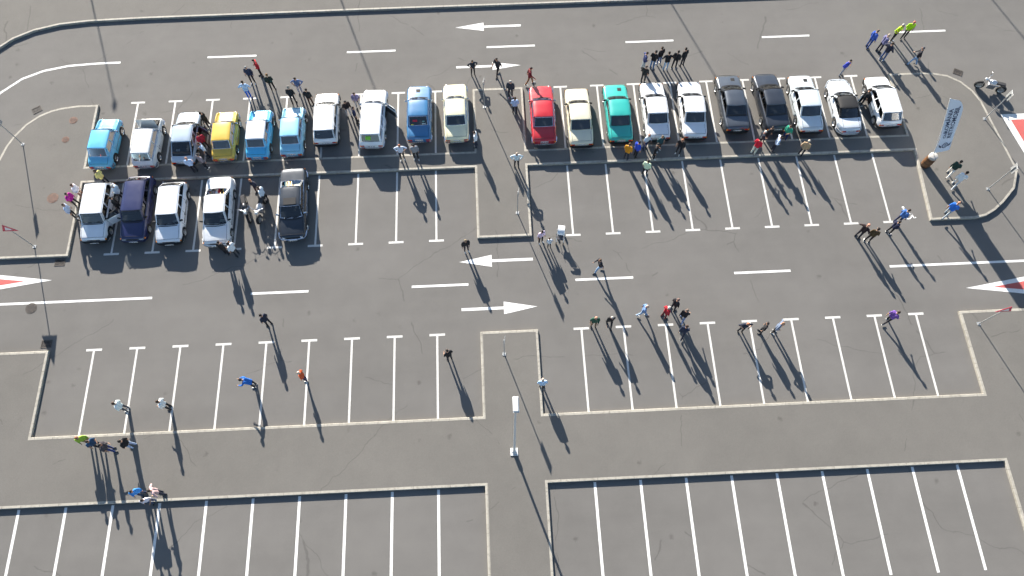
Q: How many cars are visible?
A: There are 25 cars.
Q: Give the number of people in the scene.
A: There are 98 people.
